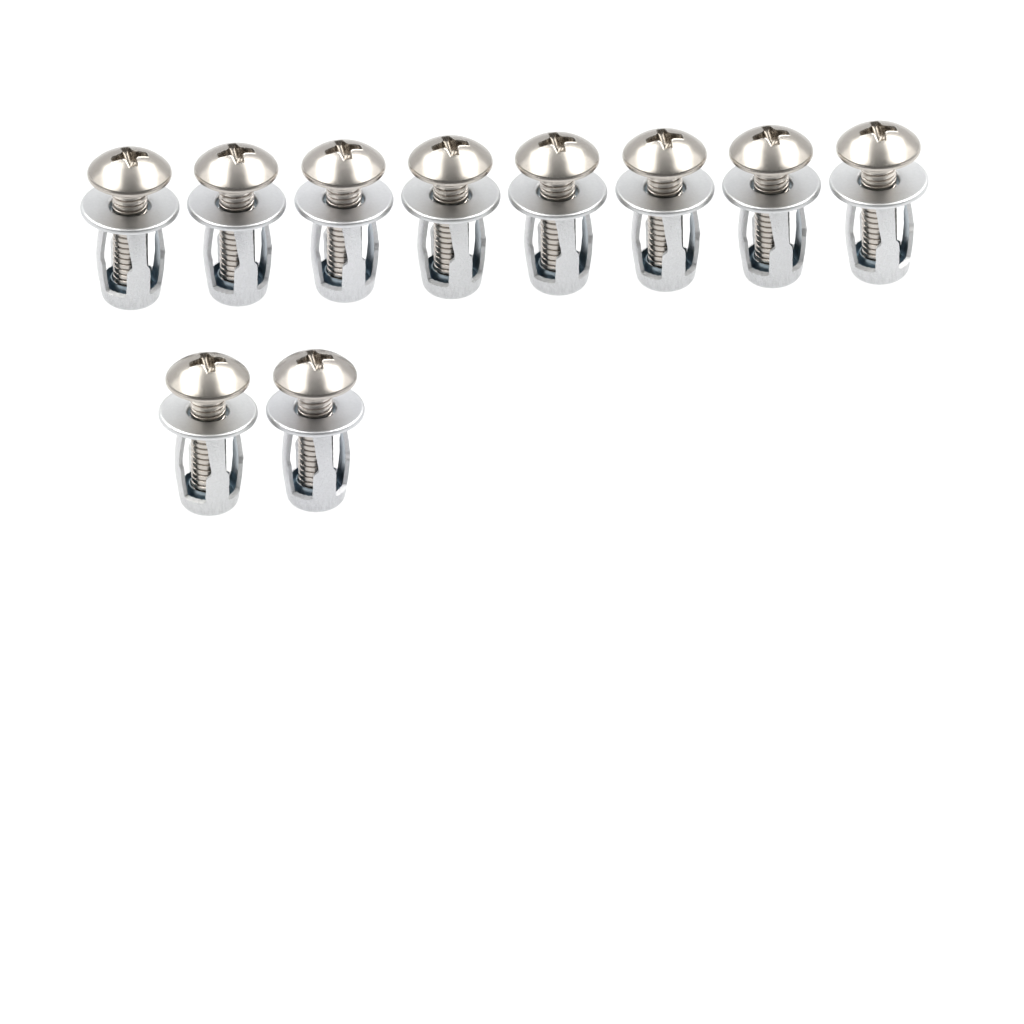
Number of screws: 10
